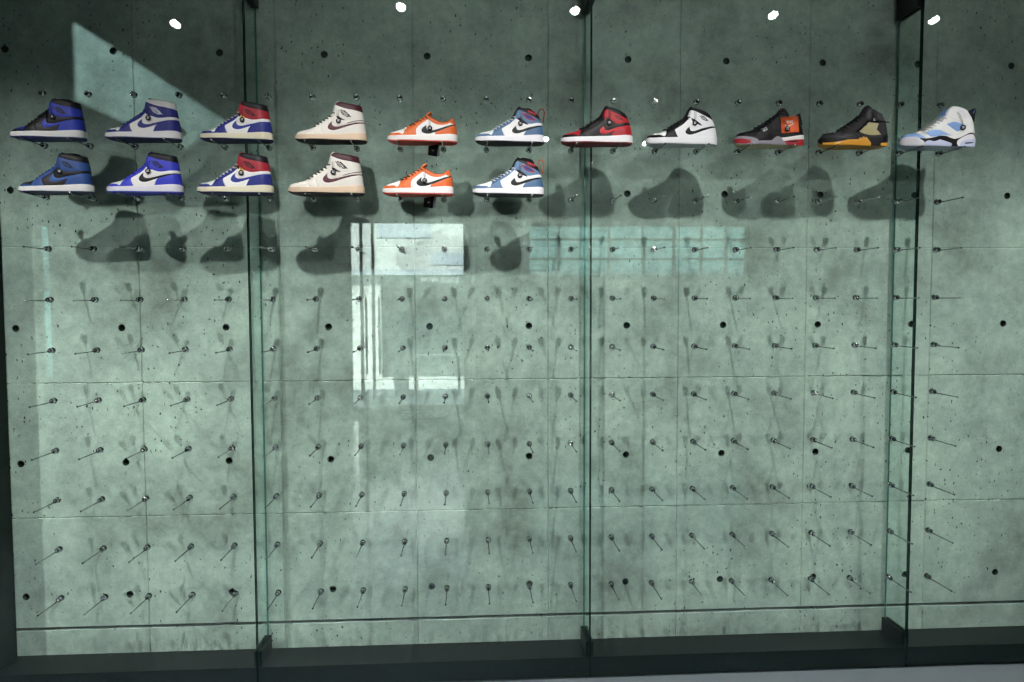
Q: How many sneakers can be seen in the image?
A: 17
